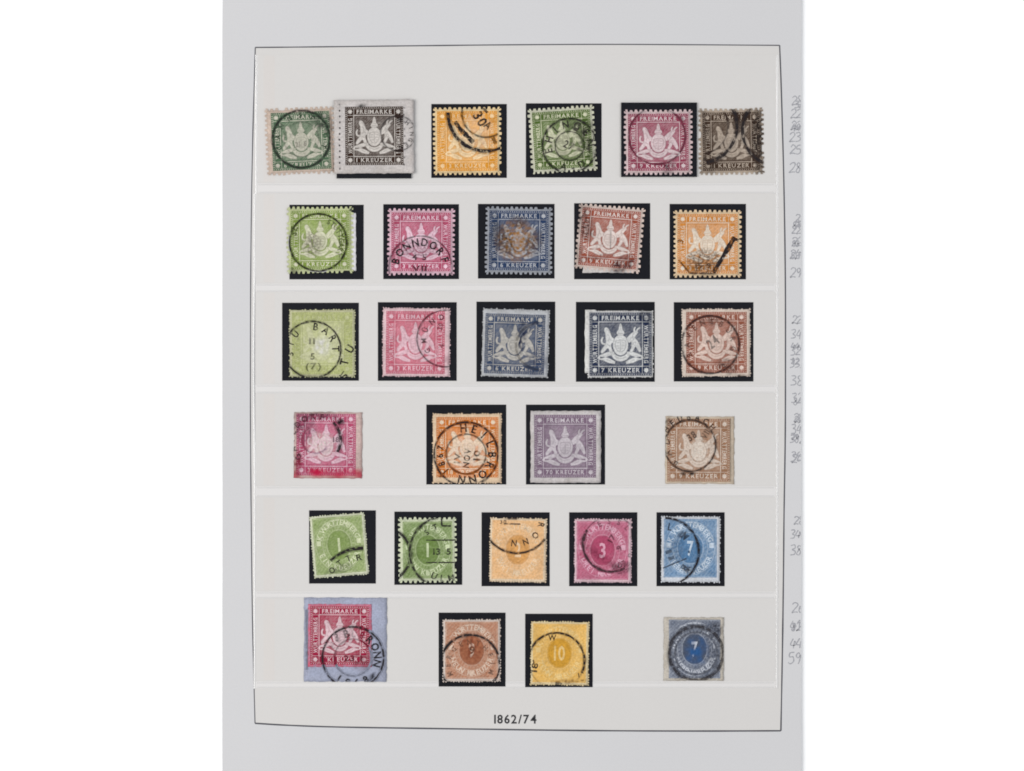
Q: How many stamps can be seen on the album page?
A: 29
